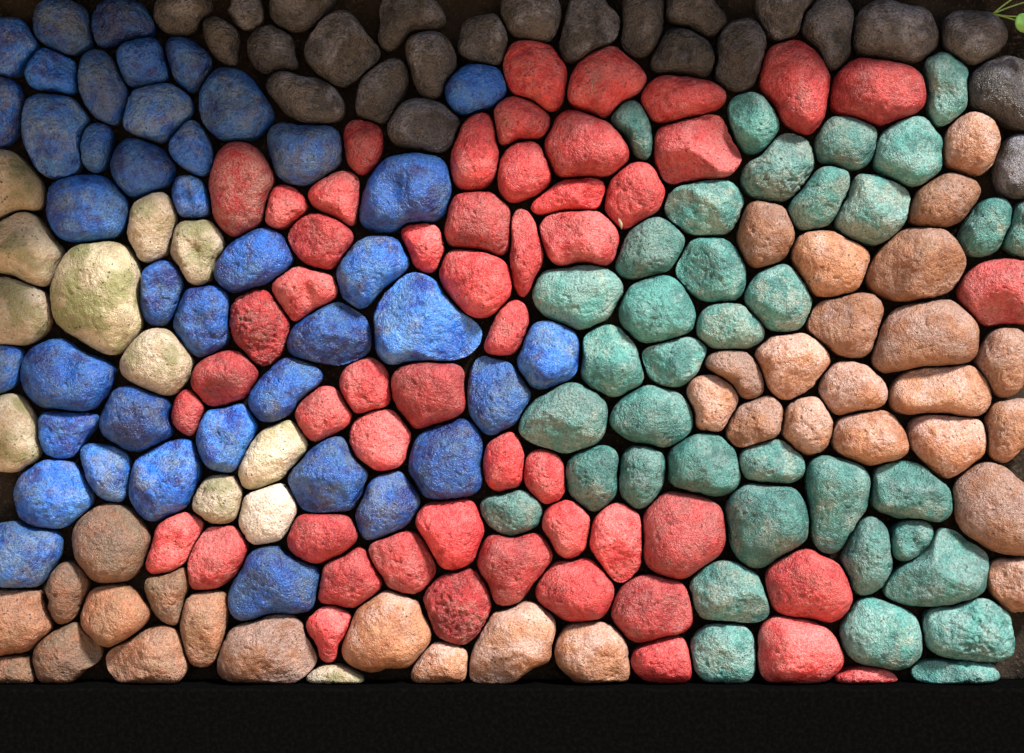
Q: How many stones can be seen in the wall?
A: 200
